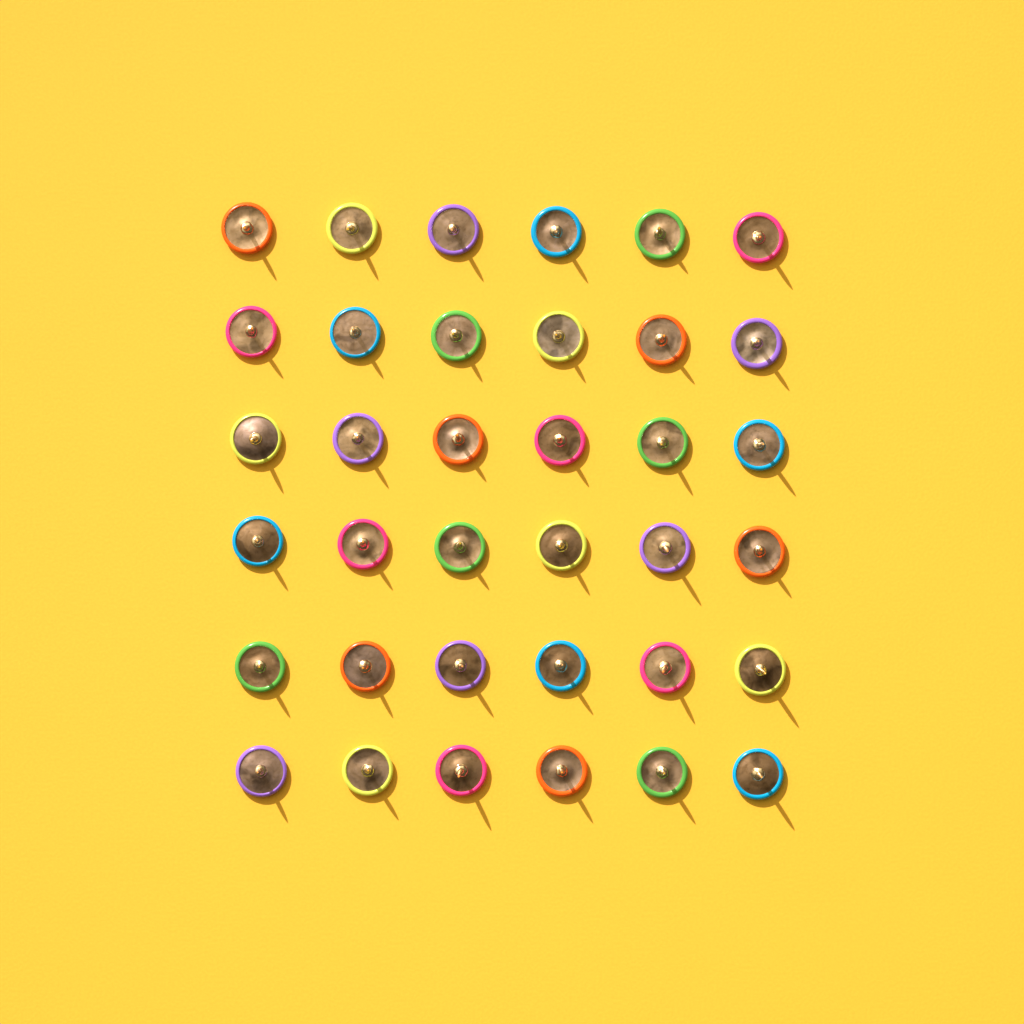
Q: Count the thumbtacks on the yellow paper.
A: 36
